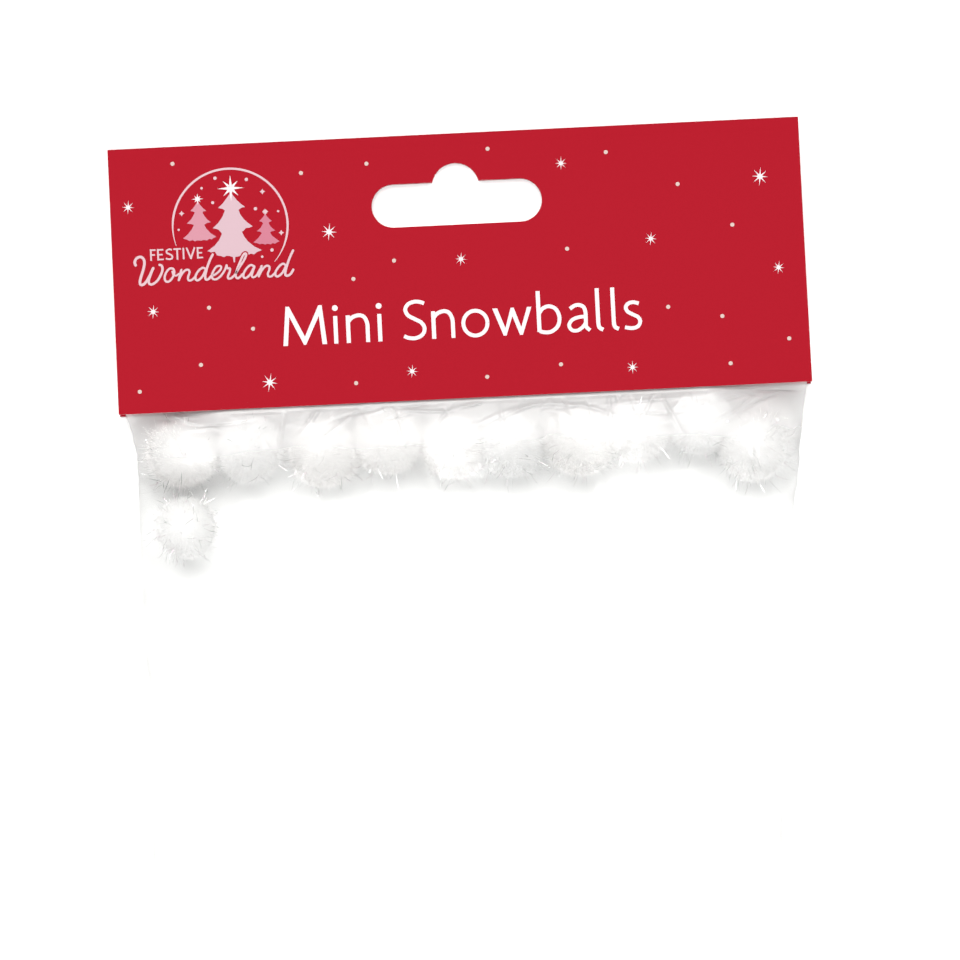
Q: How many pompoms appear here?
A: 11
